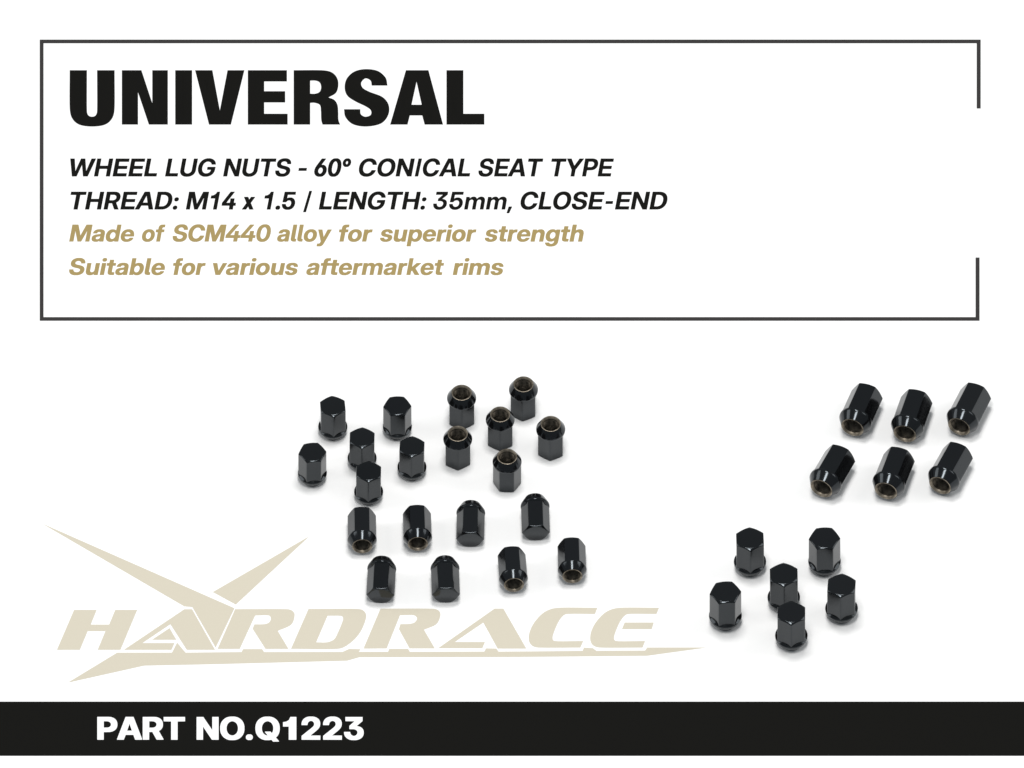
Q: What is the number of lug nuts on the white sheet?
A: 32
